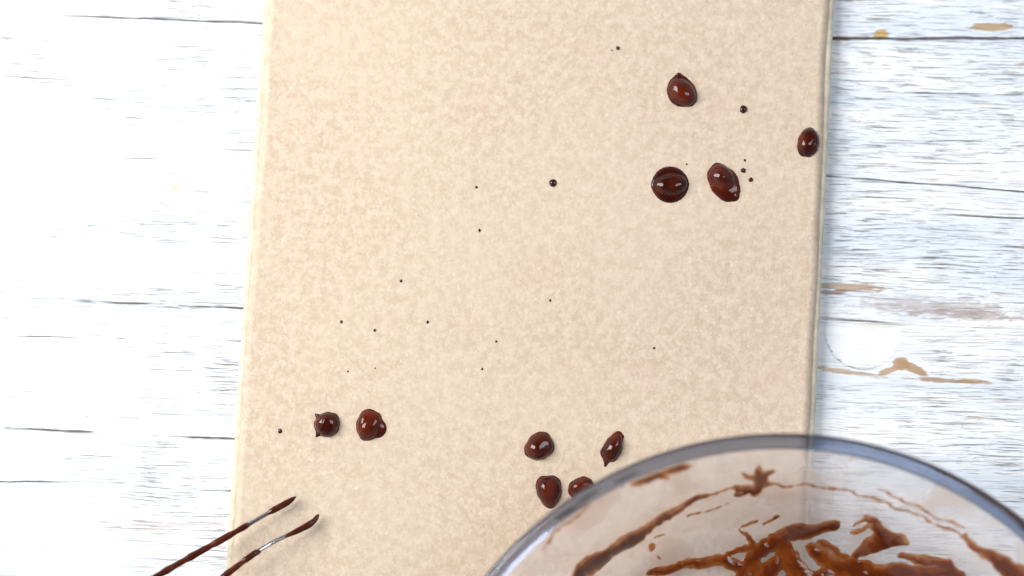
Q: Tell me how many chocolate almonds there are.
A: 10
